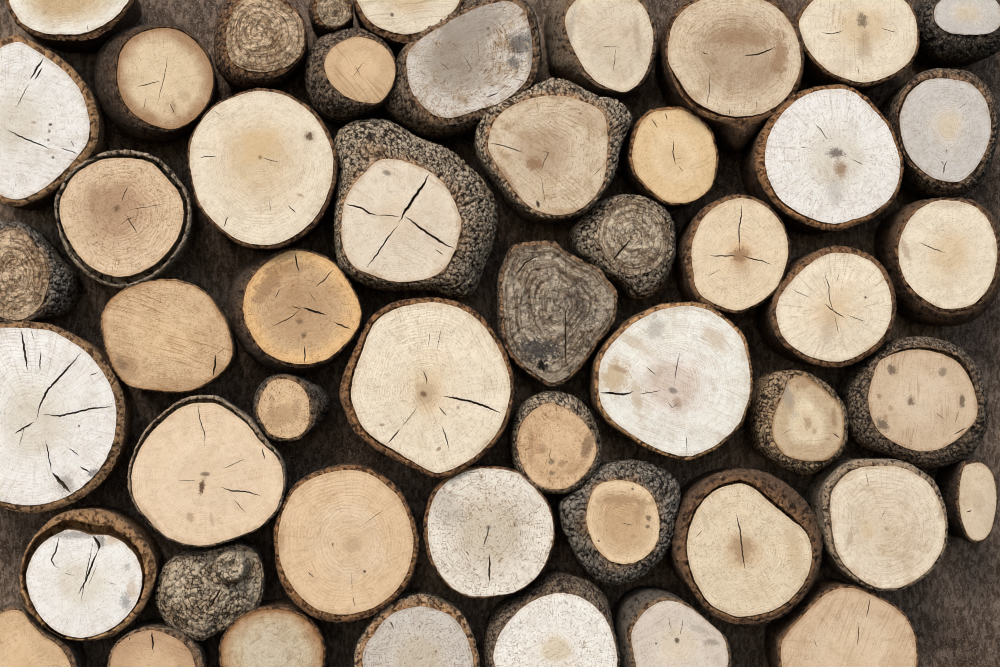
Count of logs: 50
